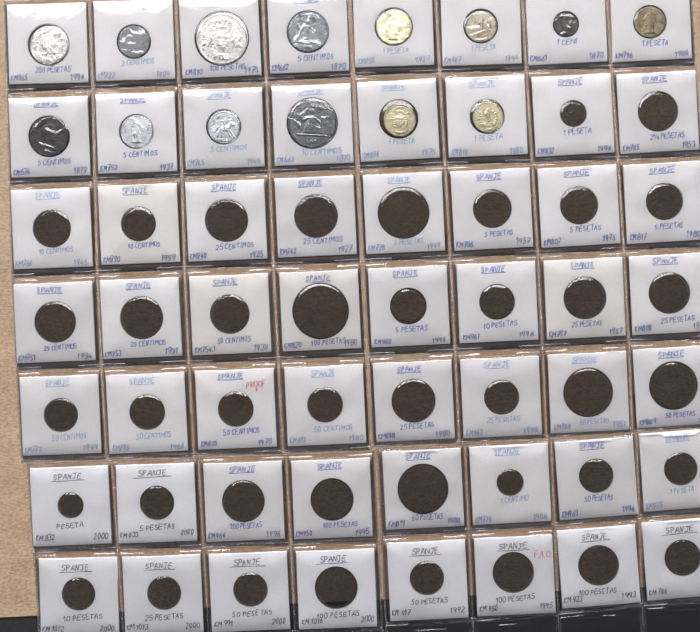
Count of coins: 14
